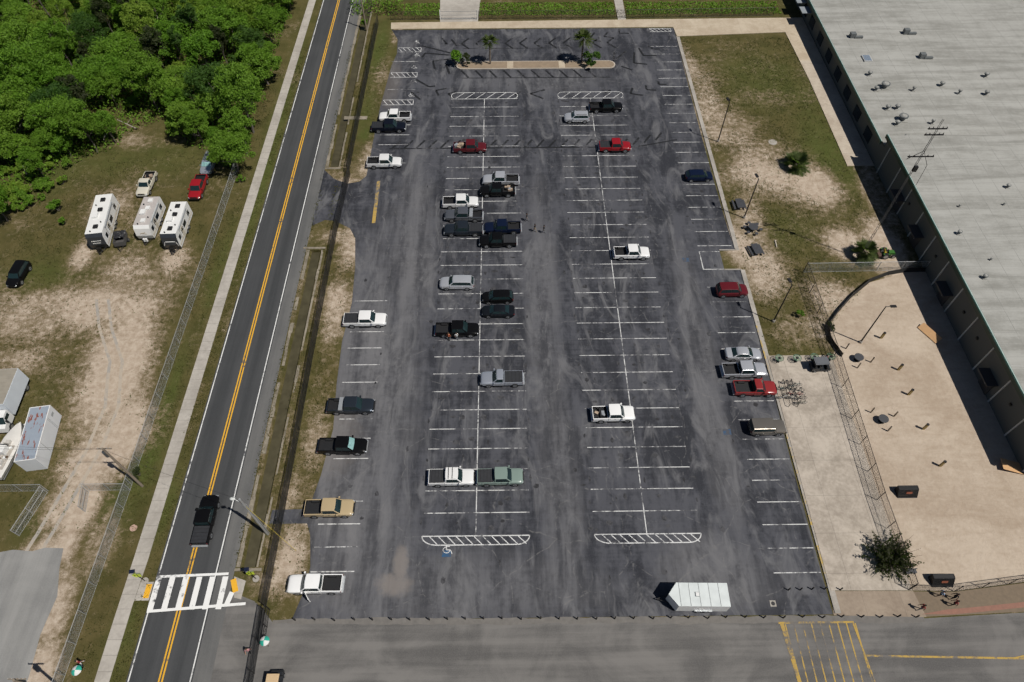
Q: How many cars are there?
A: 10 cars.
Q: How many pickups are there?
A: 29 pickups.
